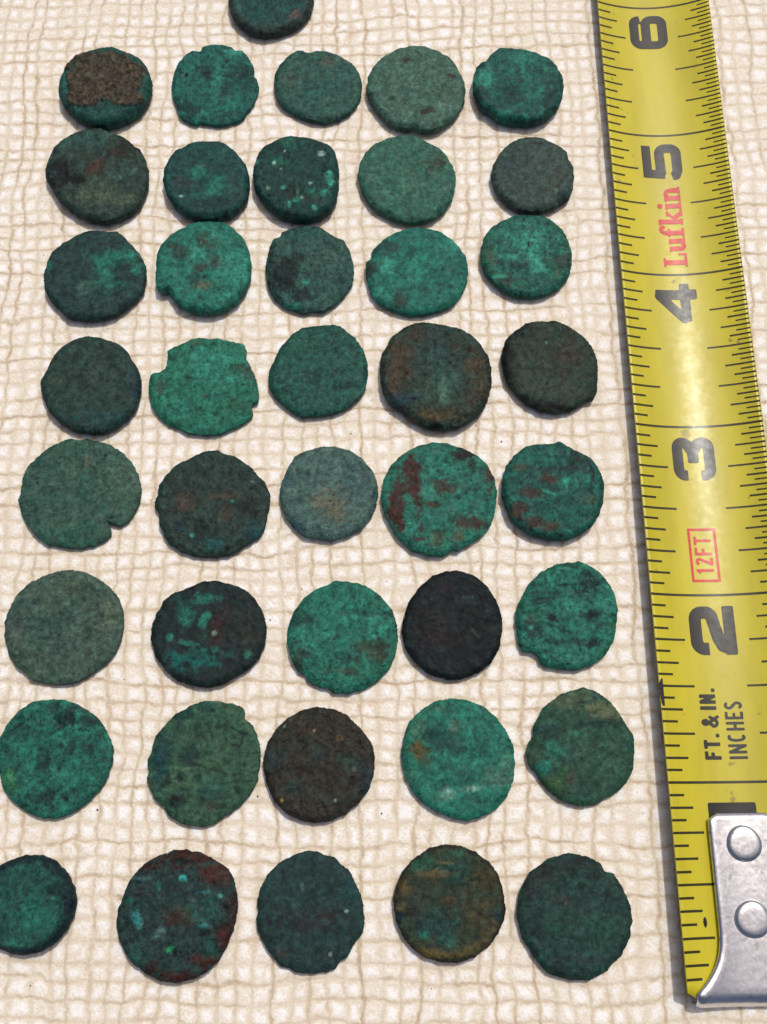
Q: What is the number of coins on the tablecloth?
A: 41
